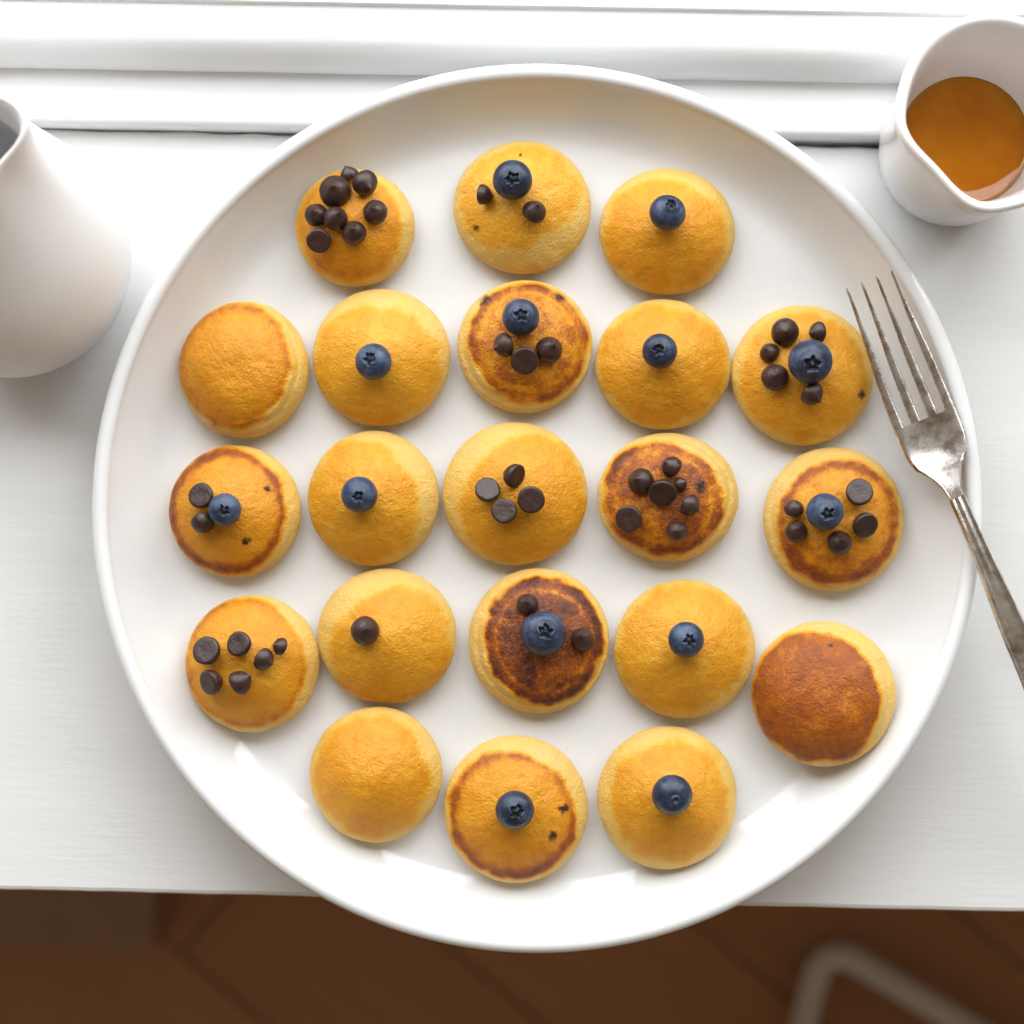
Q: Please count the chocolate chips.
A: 45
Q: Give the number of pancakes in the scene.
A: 21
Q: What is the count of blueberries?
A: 13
